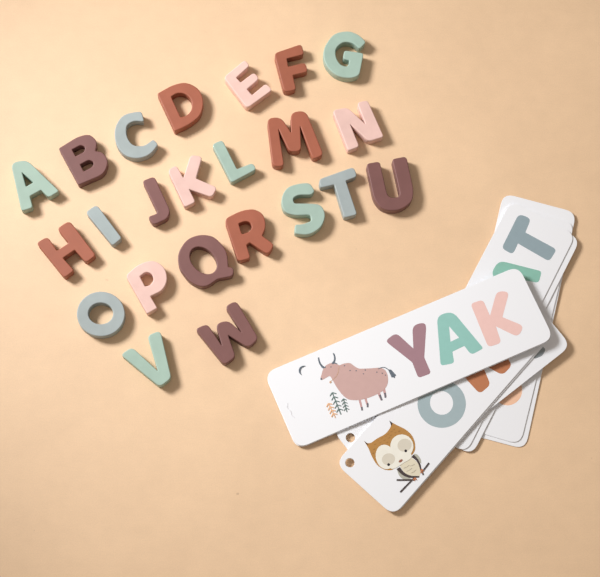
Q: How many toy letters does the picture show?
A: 23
